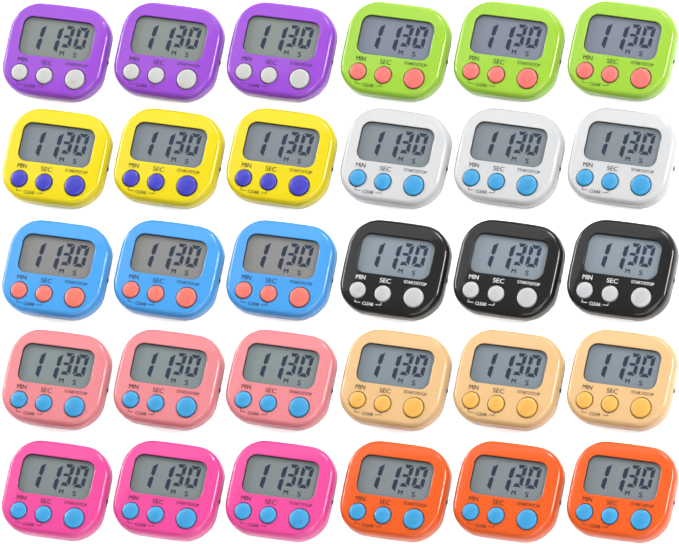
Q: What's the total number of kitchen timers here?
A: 30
